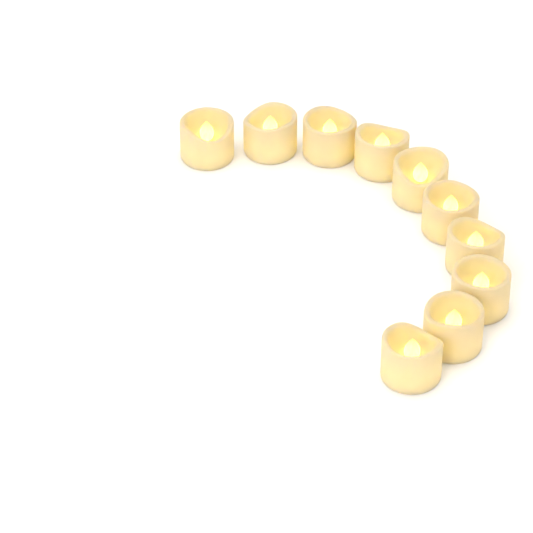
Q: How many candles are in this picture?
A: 10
